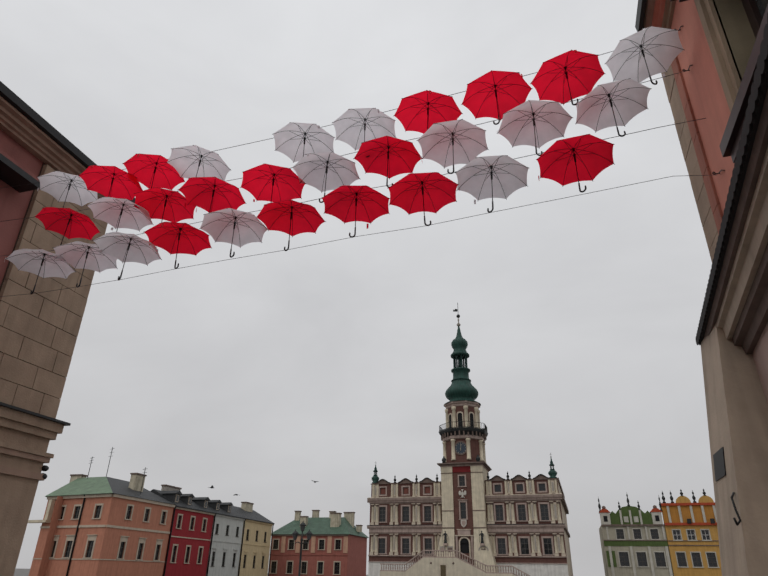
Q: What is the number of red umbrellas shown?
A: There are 15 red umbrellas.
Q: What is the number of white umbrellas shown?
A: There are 15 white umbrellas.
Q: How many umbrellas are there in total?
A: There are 30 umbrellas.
